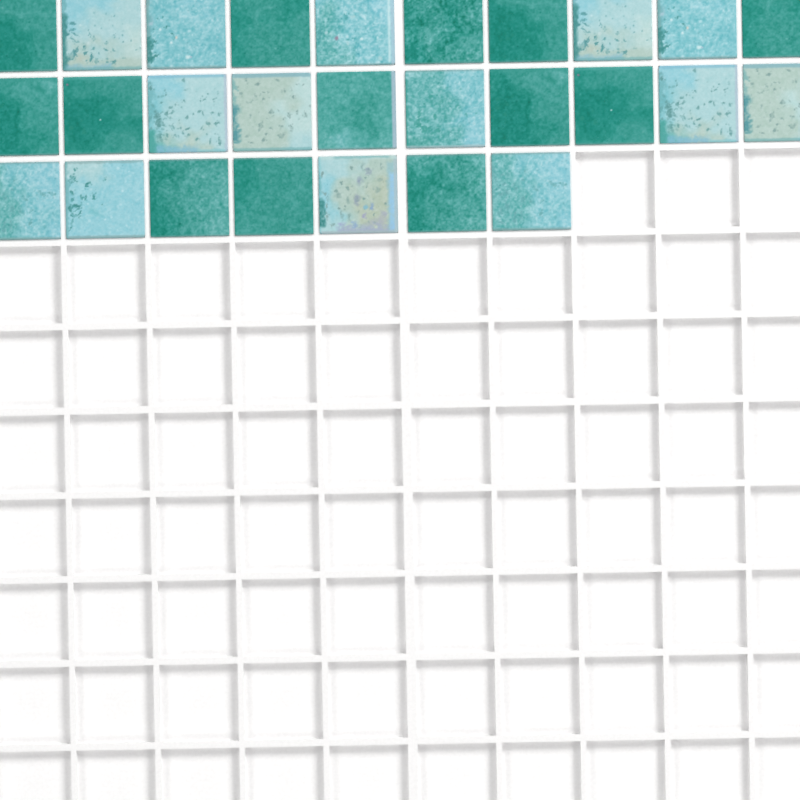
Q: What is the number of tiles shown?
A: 27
